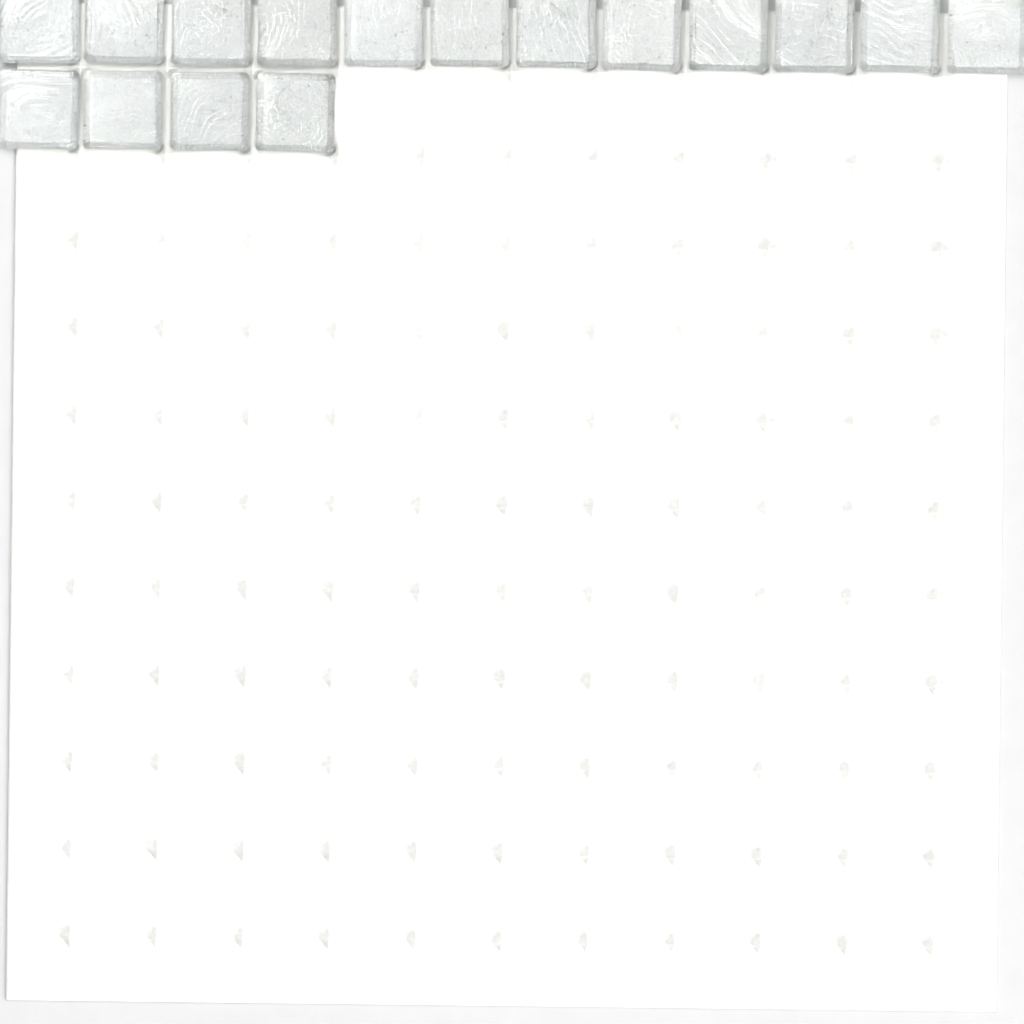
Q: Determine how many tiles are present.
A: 16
